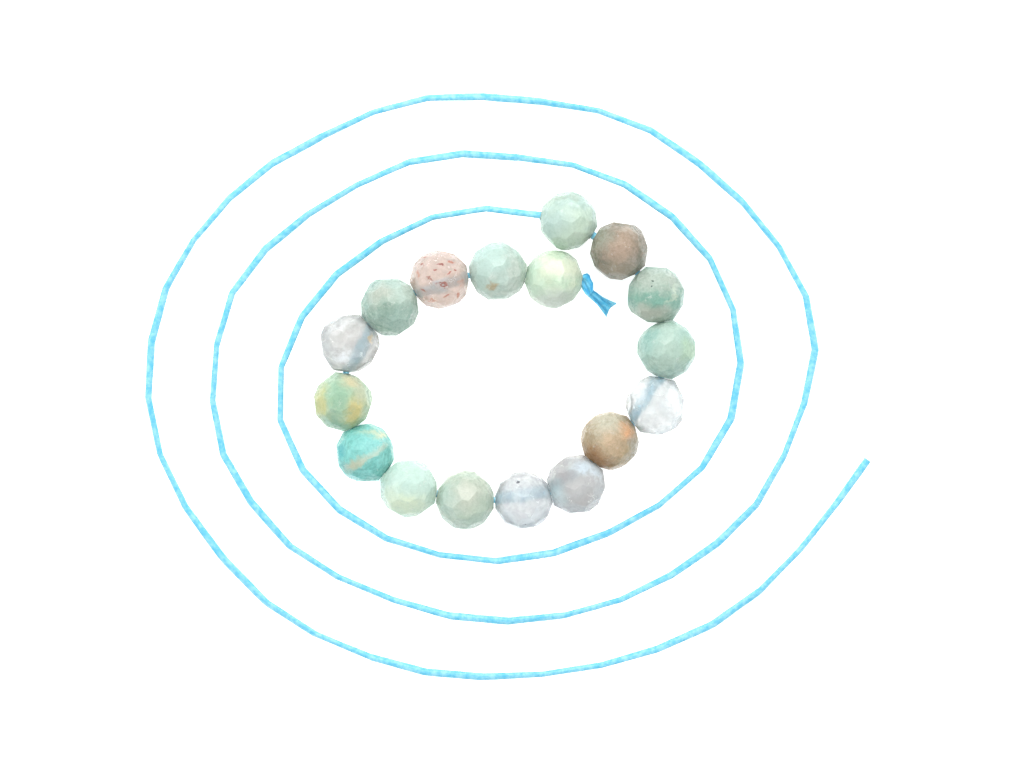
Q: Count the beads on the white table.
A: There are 17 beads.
